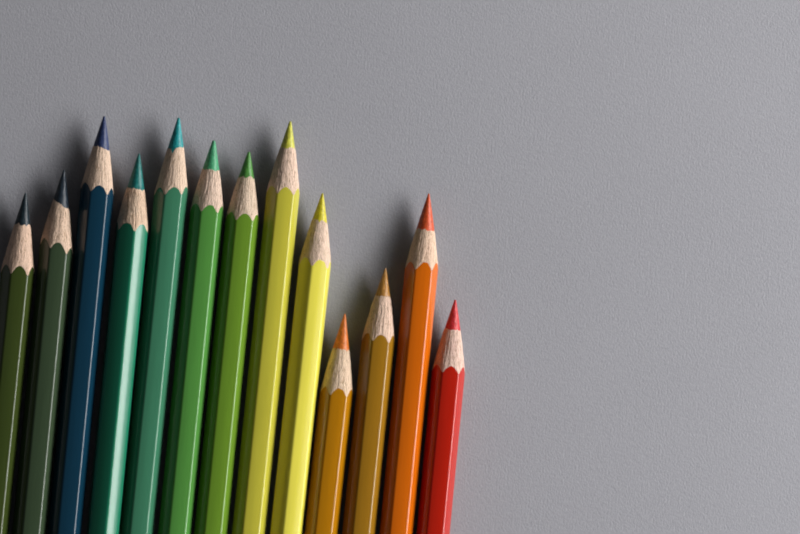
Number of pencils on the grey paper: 13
